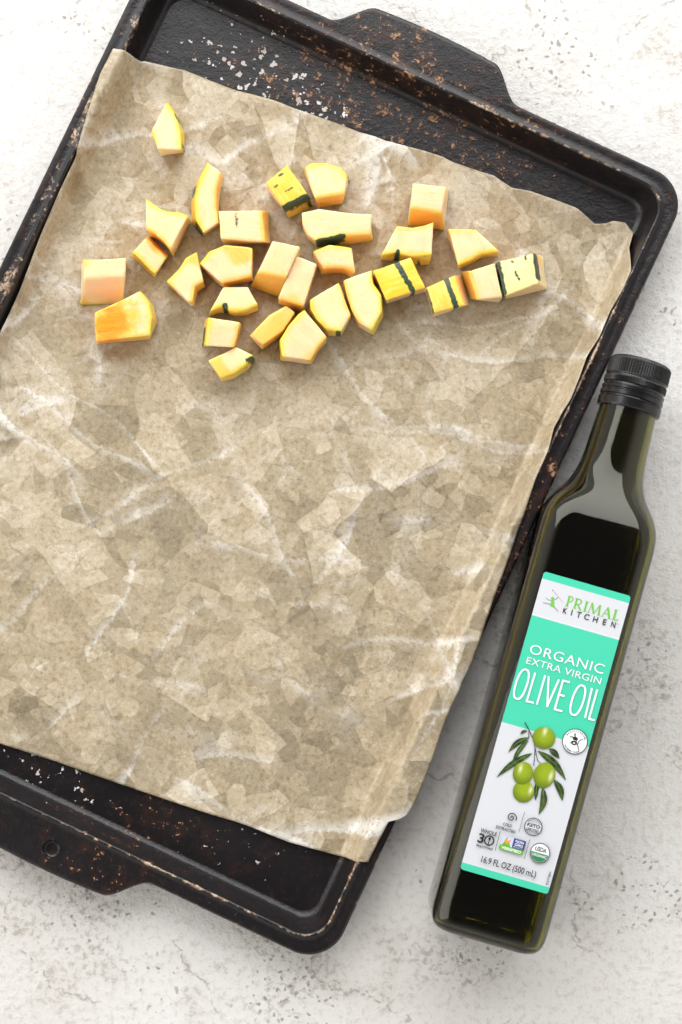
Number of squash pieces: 29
